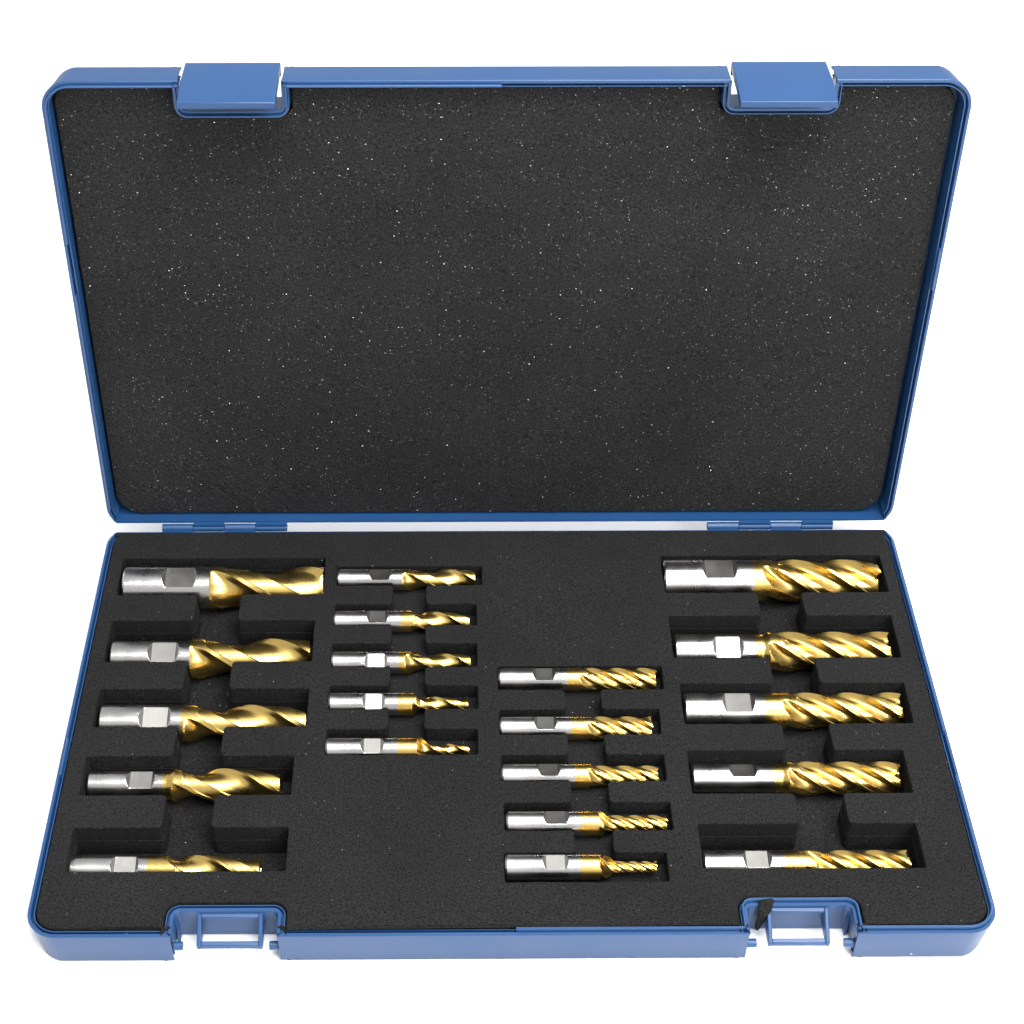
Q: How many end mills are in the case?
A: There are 20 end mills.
